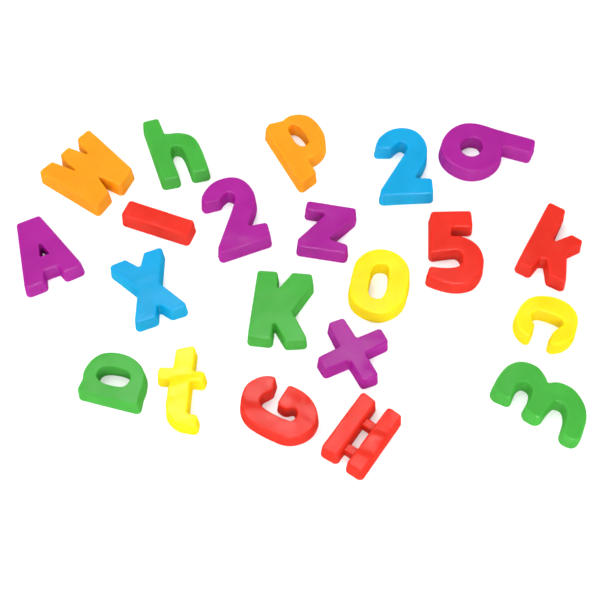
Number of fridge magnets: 21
